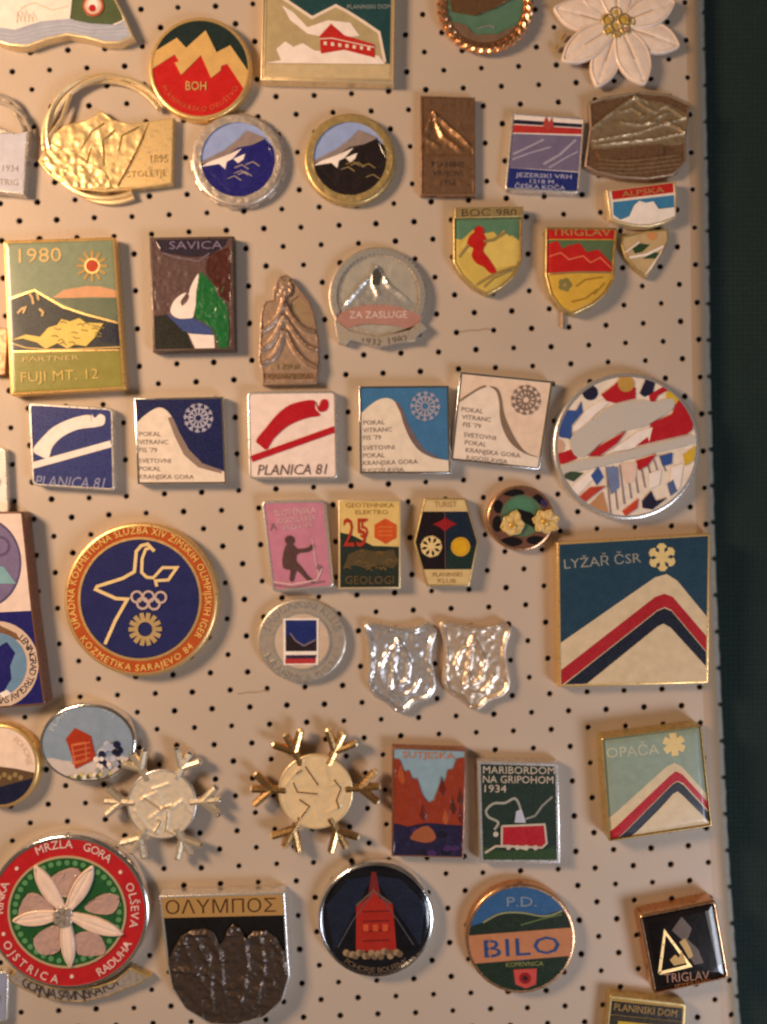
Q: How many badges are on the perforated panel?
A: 51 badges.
